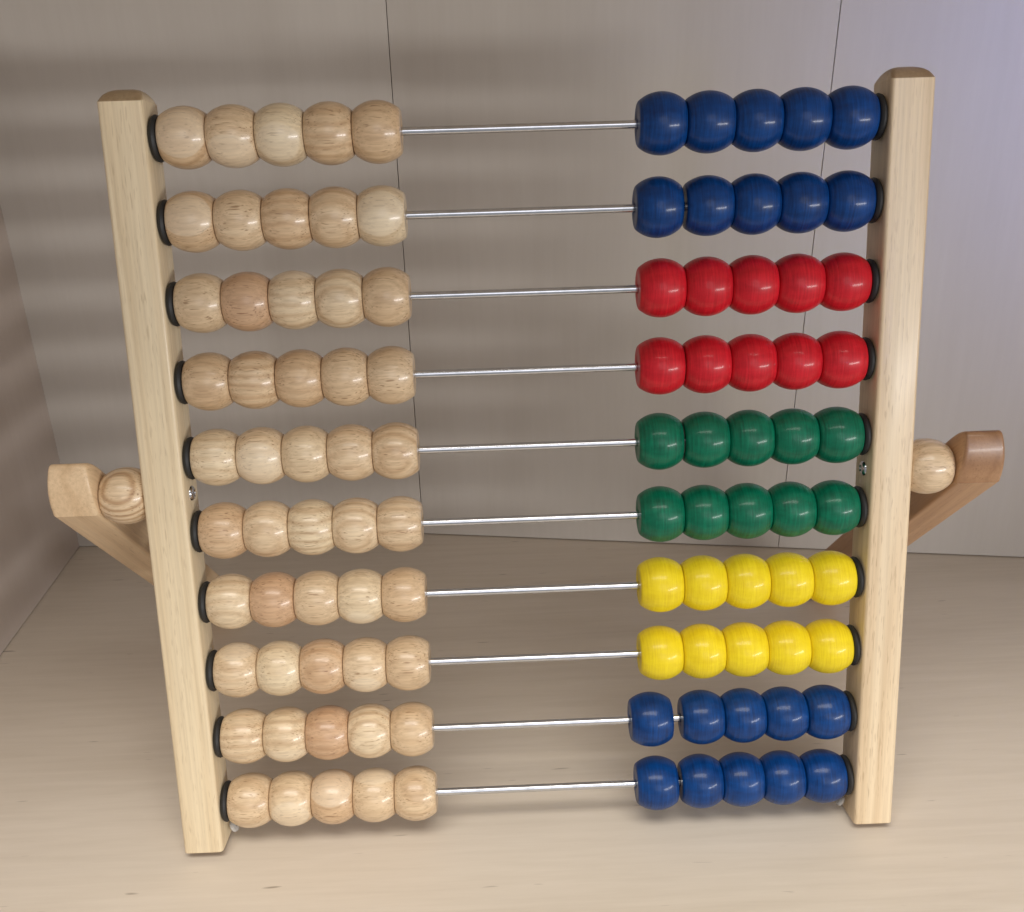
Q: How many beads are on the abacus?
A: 102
